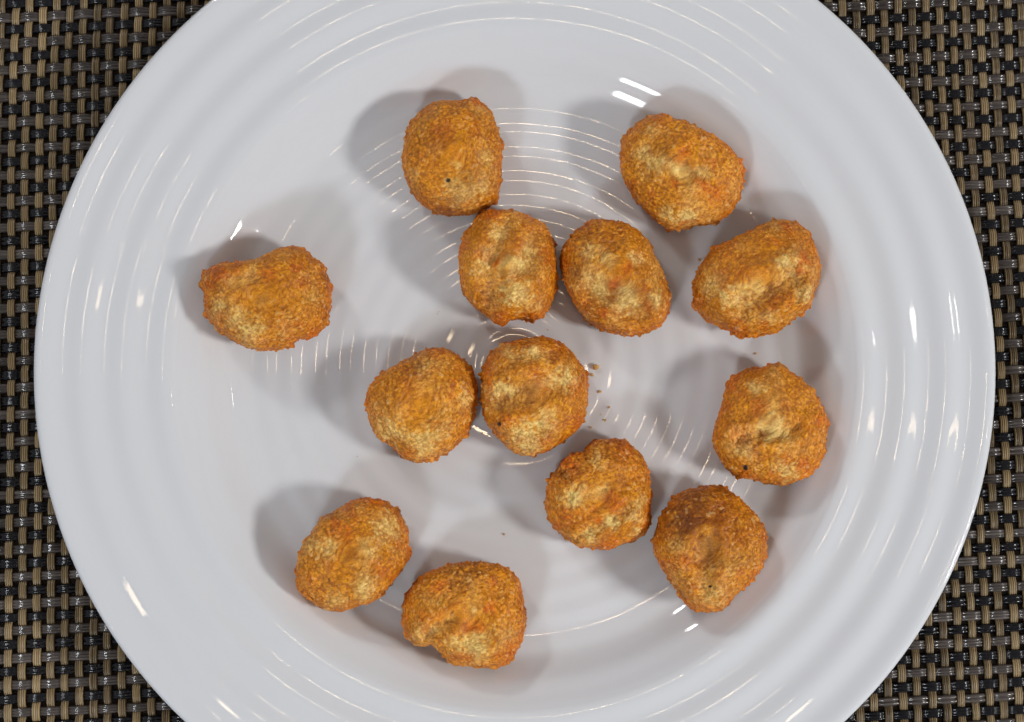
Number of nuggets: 13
